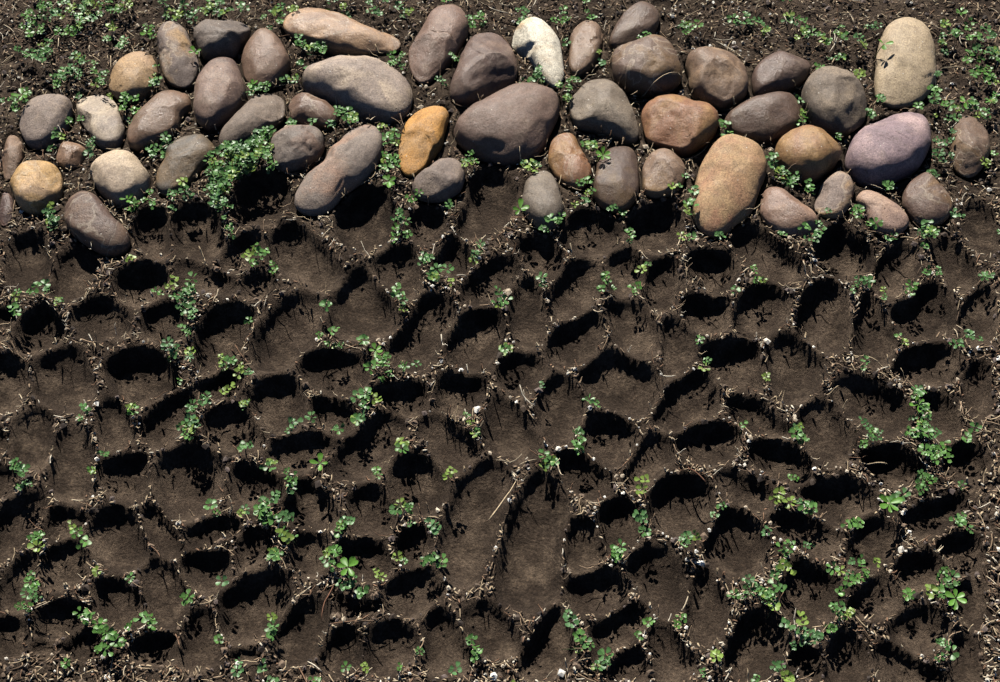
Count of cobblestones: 49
